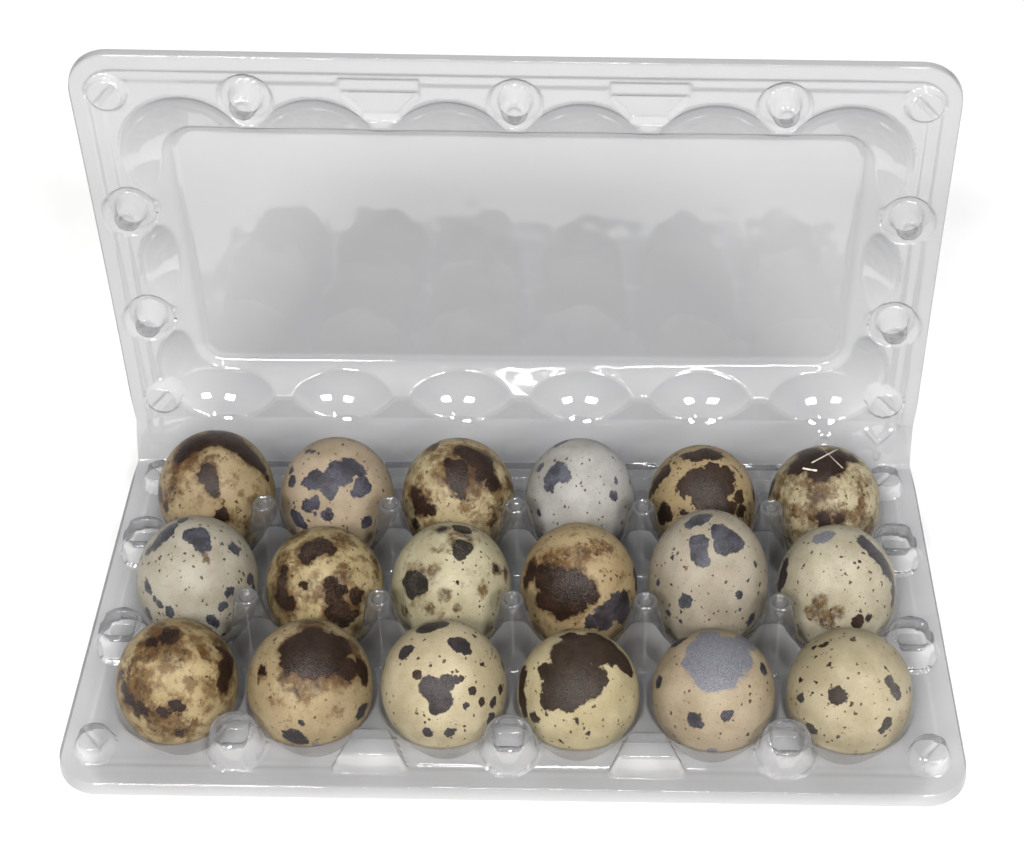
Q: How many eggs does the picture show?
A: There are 18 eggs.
